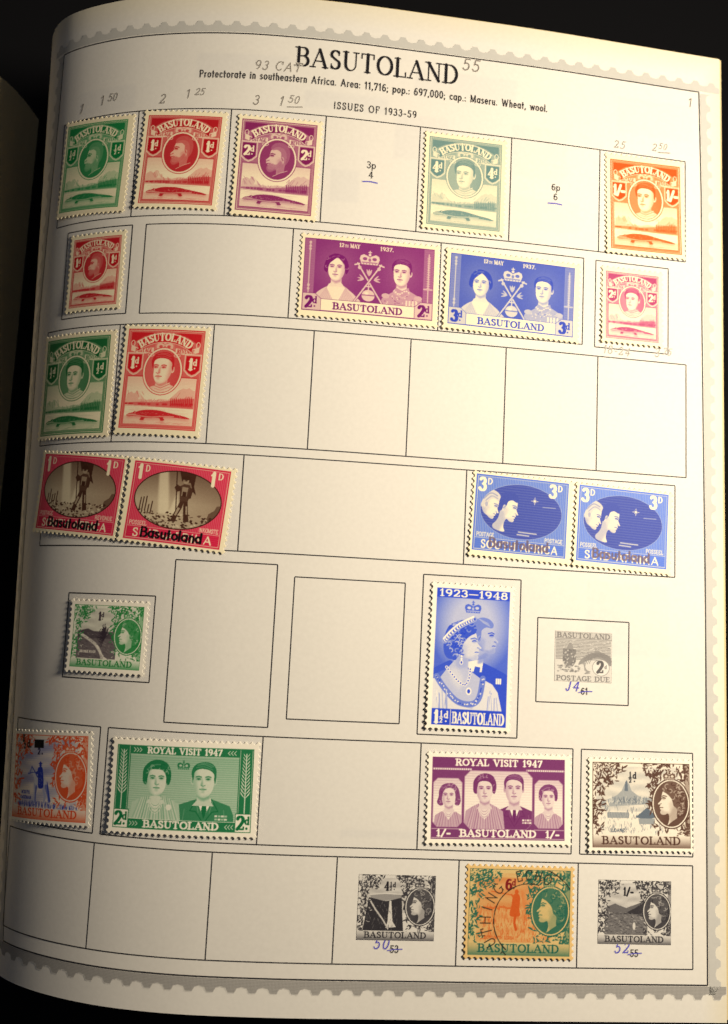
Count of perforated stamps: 22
